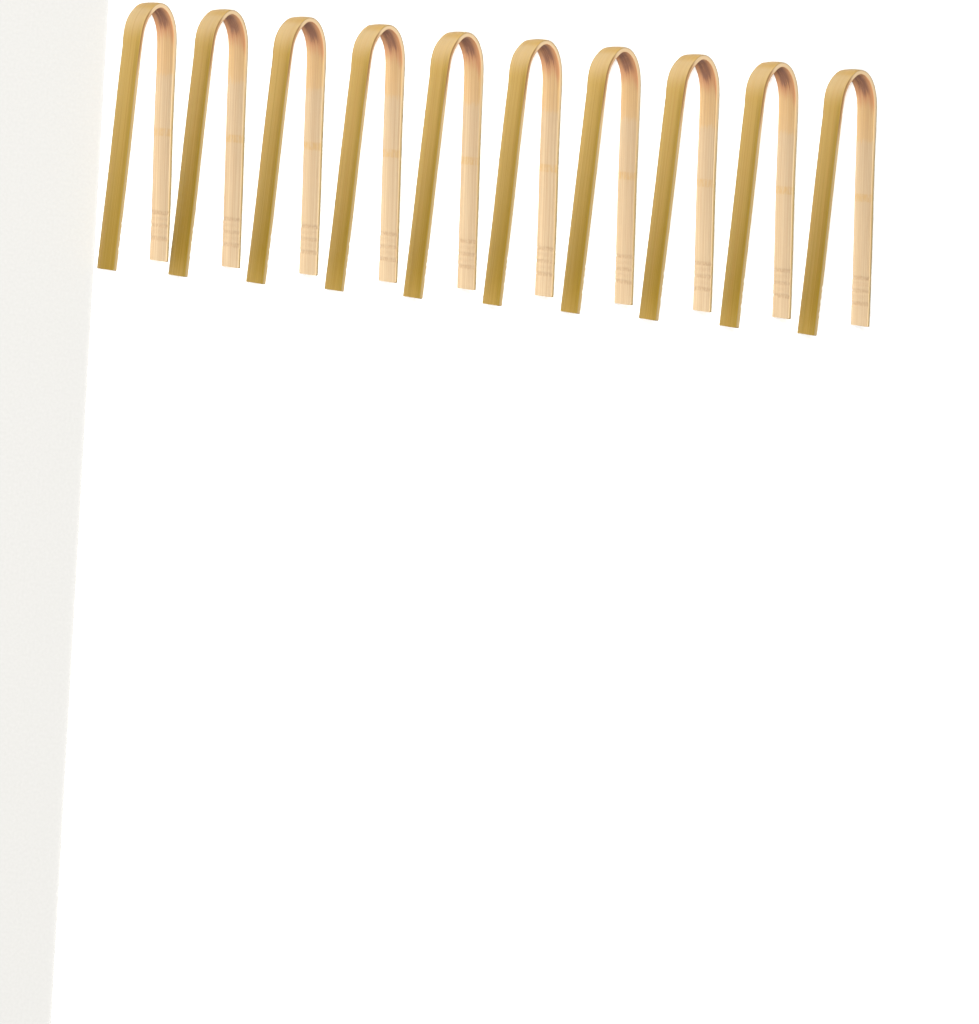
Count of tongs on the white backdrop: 10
